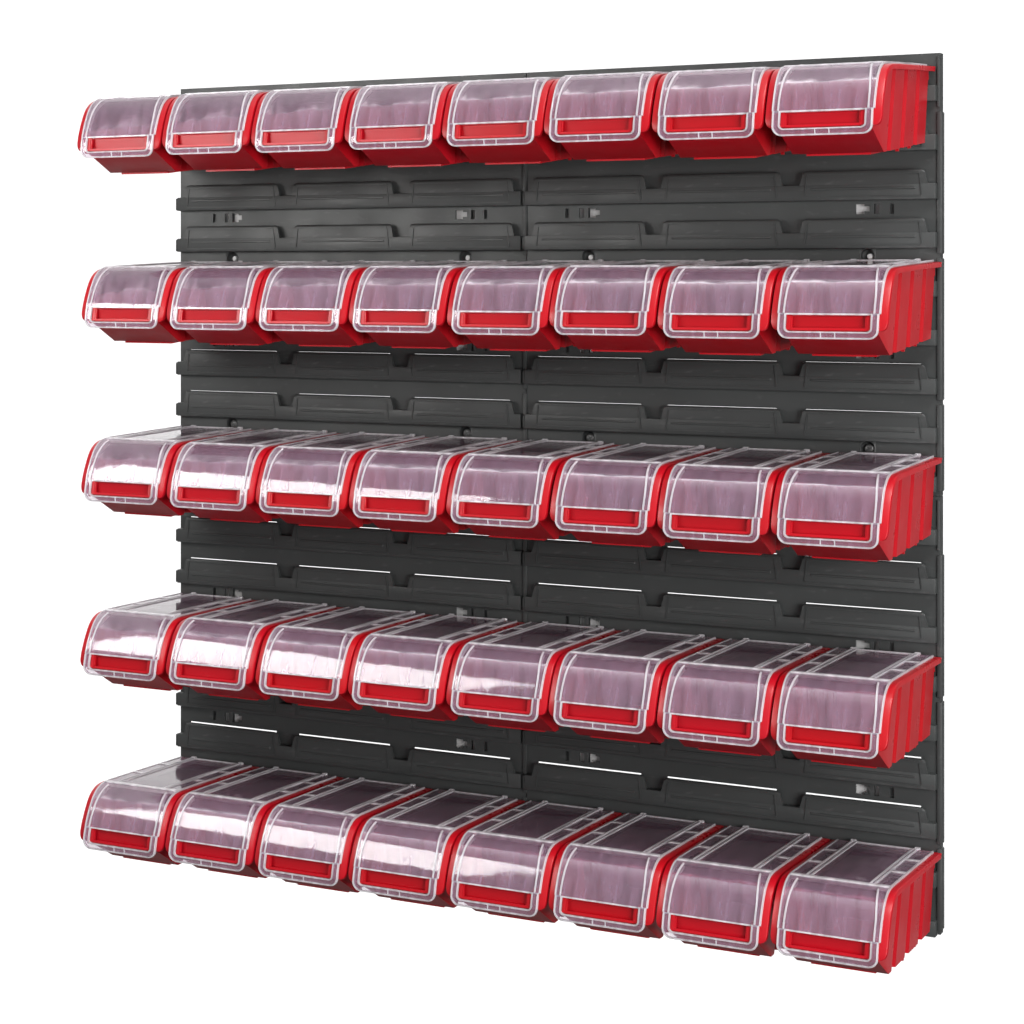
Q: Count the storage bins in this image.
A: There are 40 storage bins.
